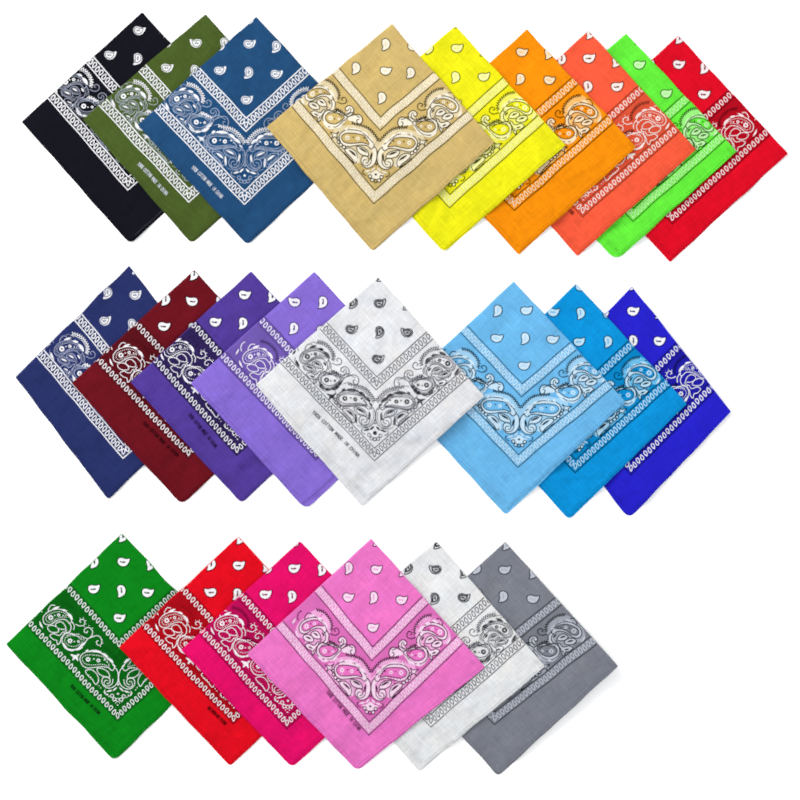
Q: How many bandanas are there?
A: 23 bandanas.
